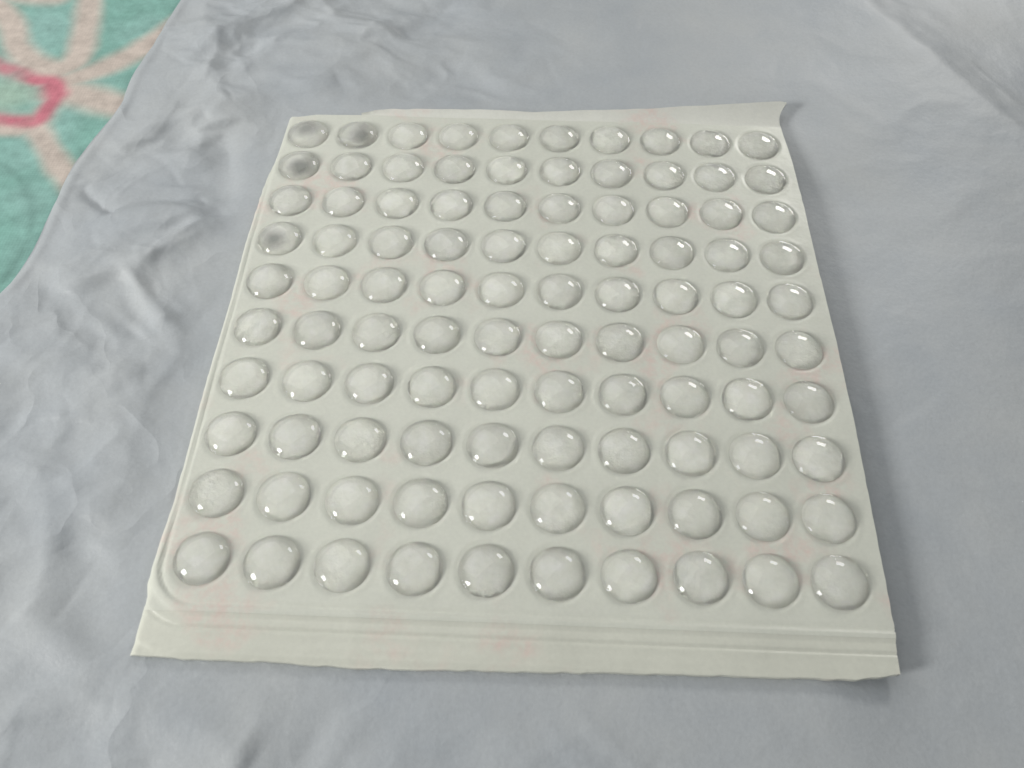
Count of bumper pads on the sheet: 100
